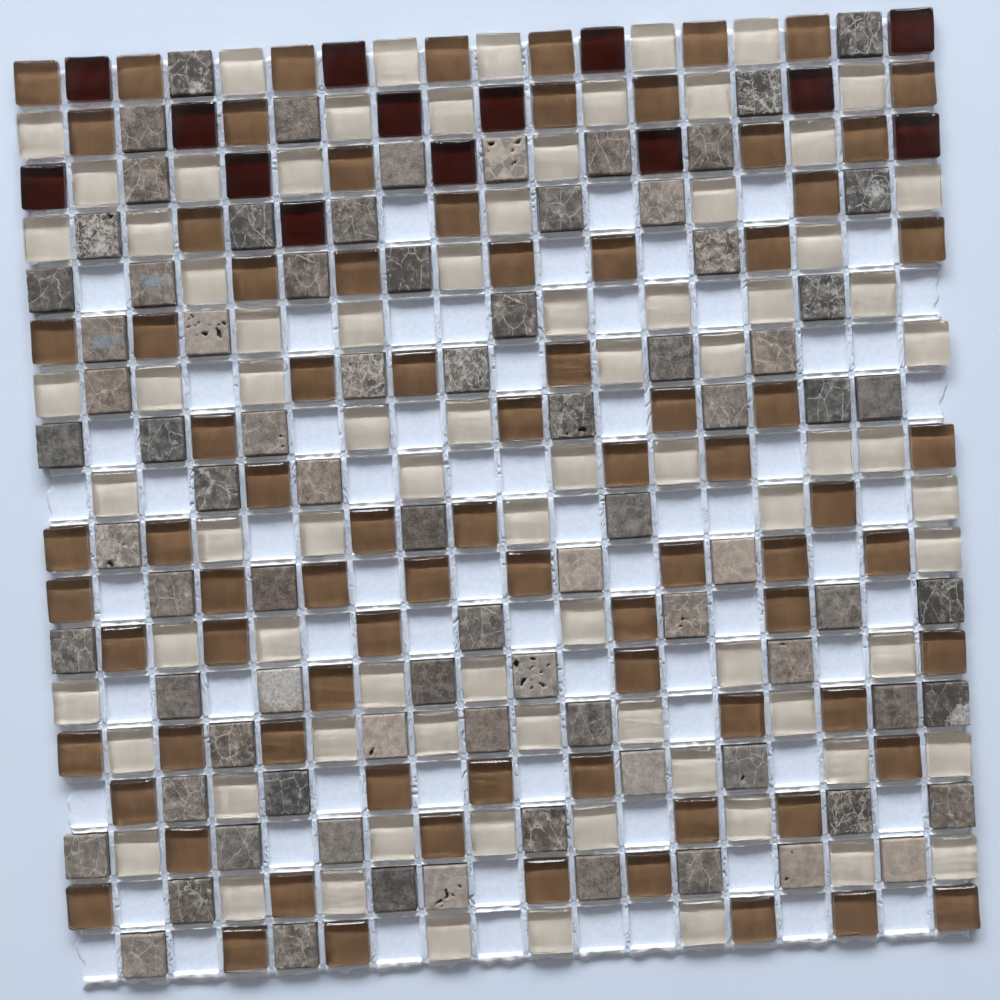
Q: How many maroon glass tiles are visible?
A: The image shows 14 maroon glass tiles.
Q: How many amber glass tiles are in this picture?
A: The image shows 81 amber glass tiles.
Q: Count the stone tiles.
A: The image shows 81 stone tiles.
